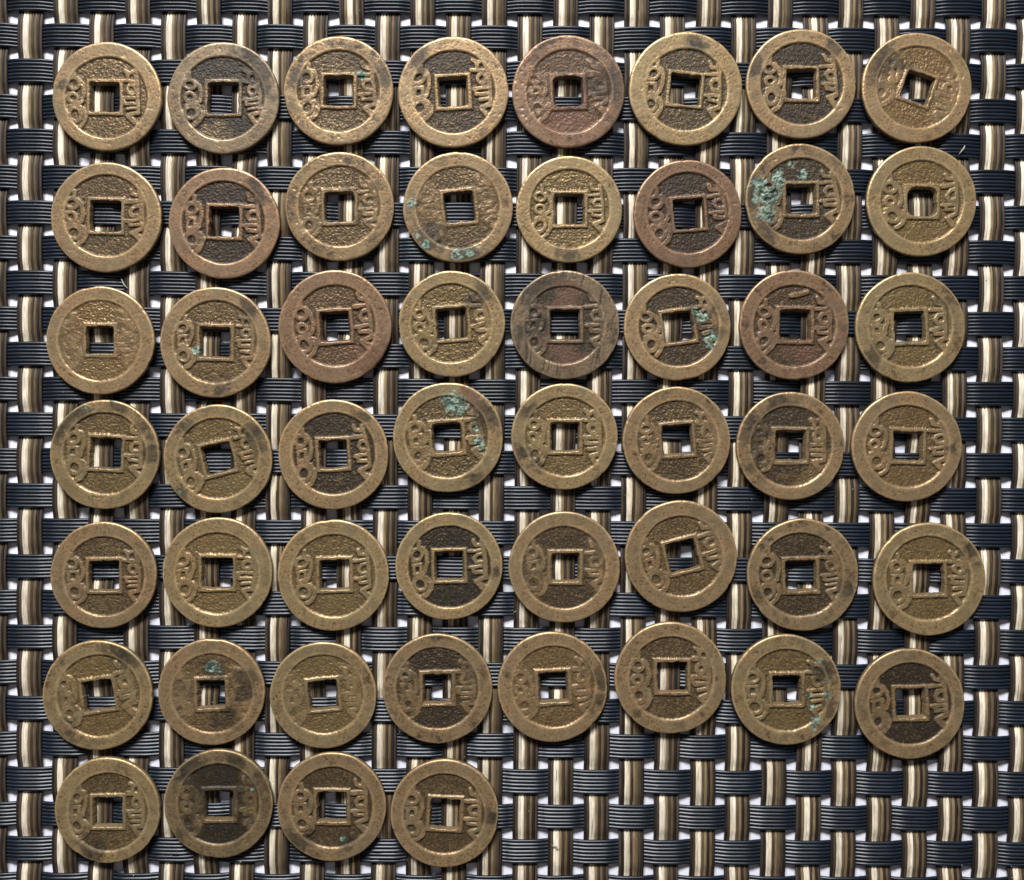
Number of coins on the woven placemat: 52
